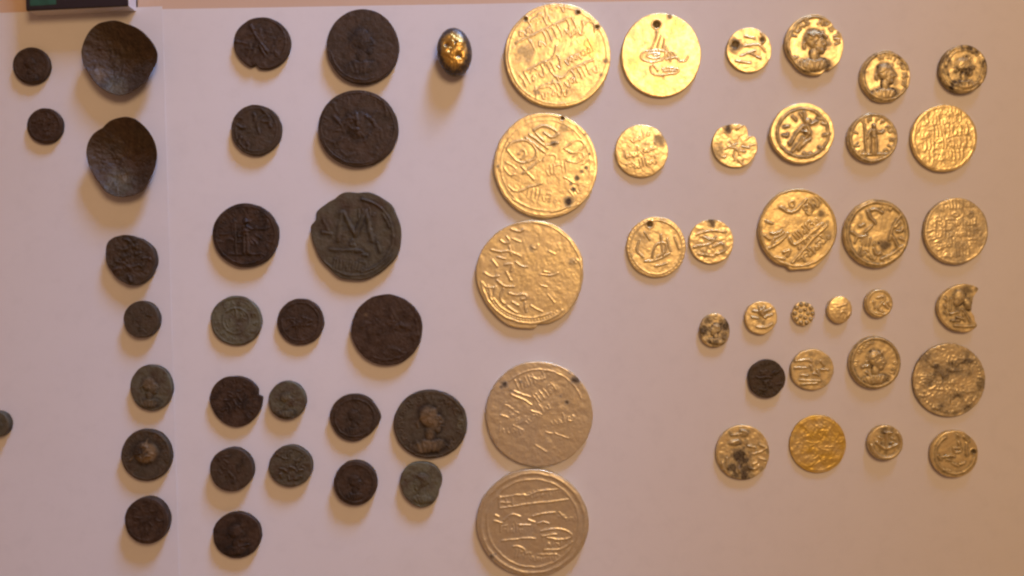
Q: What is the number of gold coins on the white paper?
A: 33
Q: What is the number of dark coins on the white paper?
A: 29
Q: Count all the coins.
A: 62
